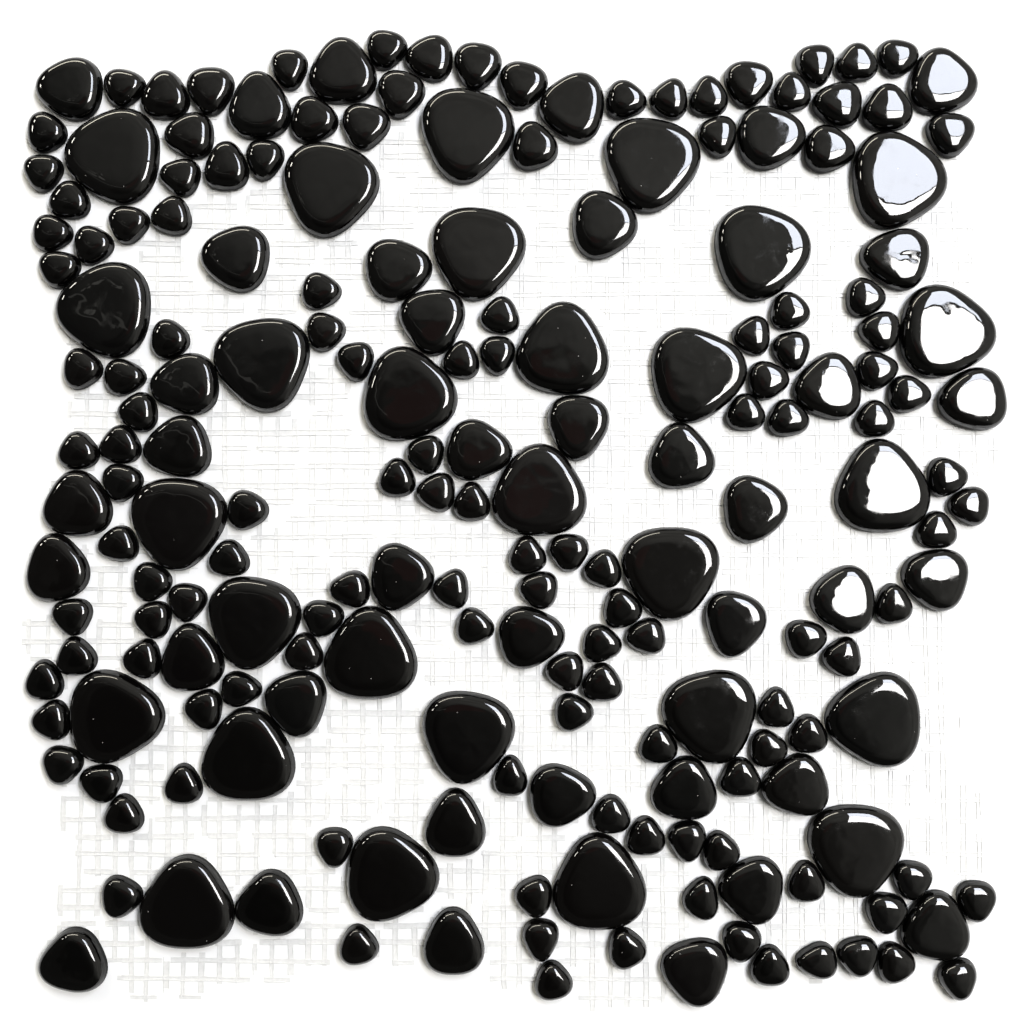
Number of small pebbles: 16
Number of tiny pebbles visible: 115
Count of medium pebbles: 38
